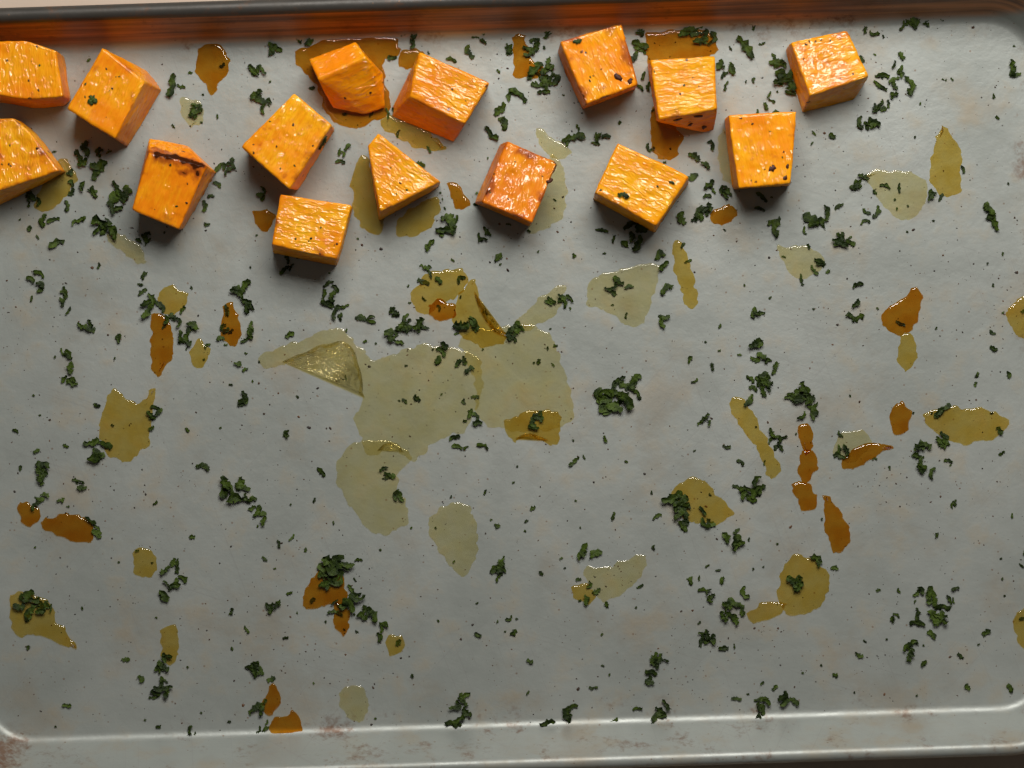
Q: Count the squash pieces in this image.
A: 15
